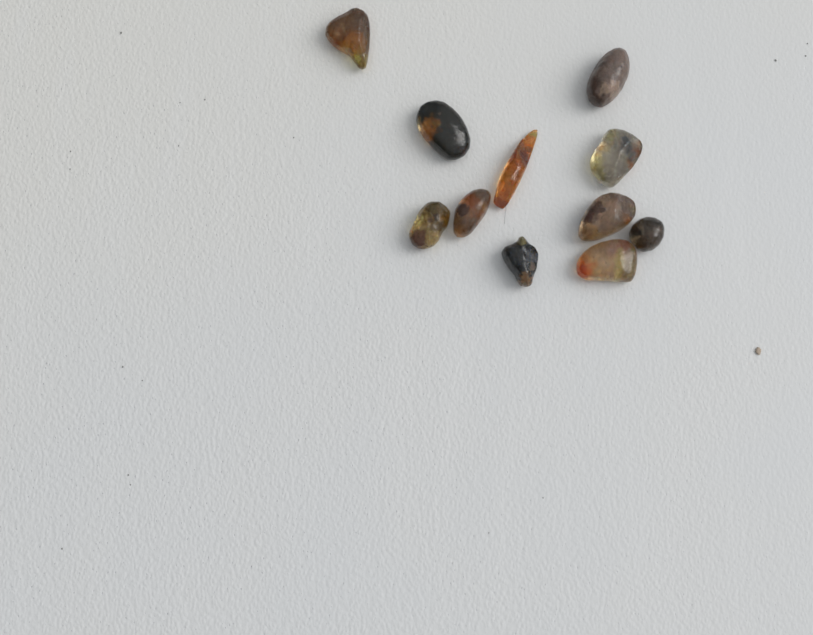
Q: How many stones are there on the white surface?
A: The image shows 11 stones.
